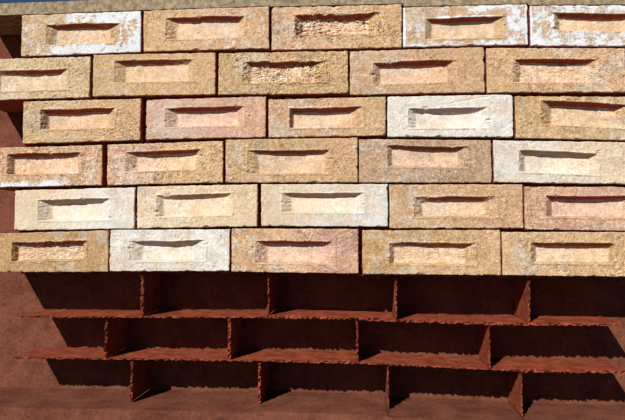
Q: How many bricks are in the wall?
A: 30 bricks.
